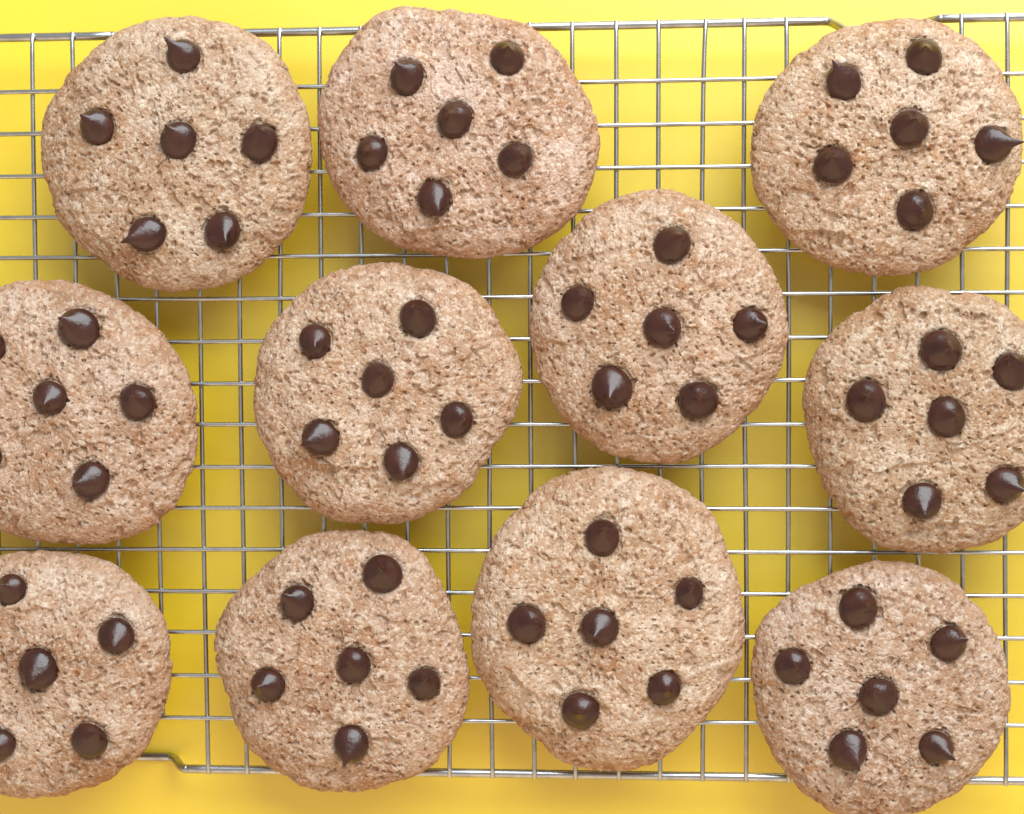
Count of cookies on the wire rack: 11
